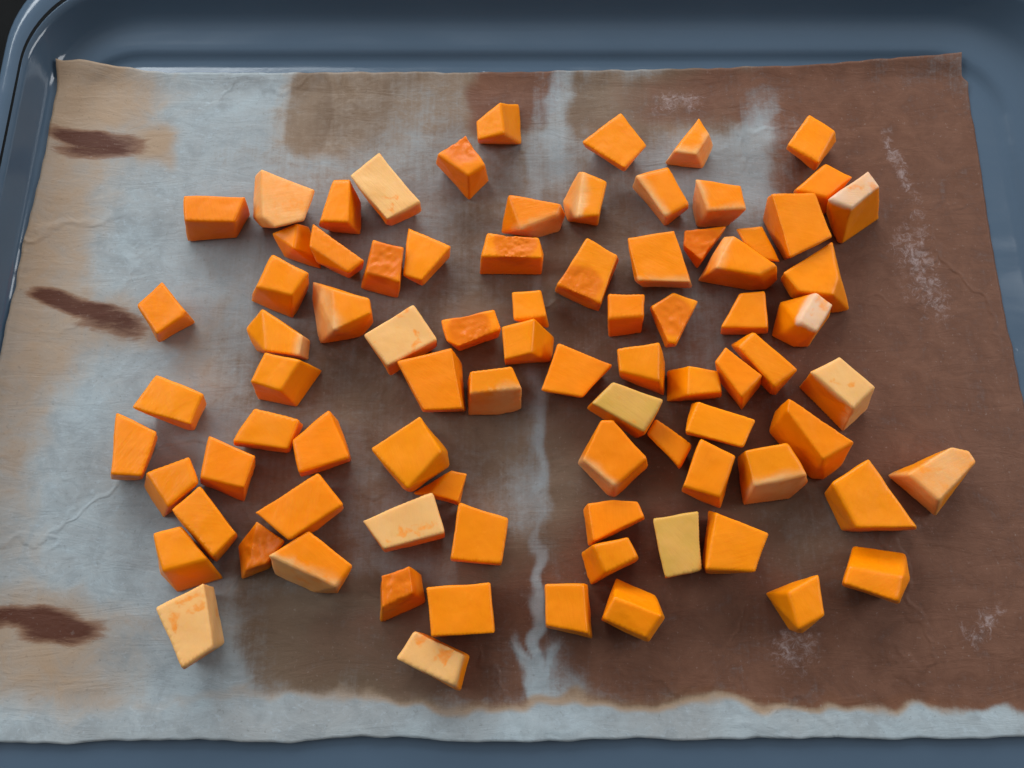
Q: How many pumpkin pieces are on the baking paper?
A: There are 84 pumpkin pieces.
